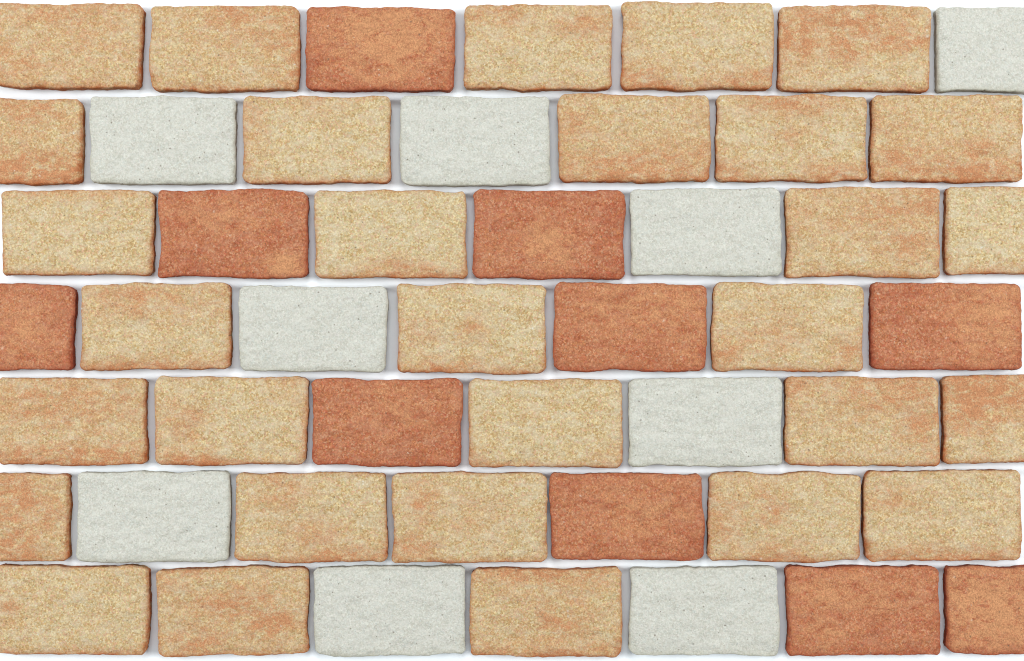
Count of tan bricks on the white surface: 30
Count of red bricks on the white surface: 10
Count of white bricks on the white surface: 9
